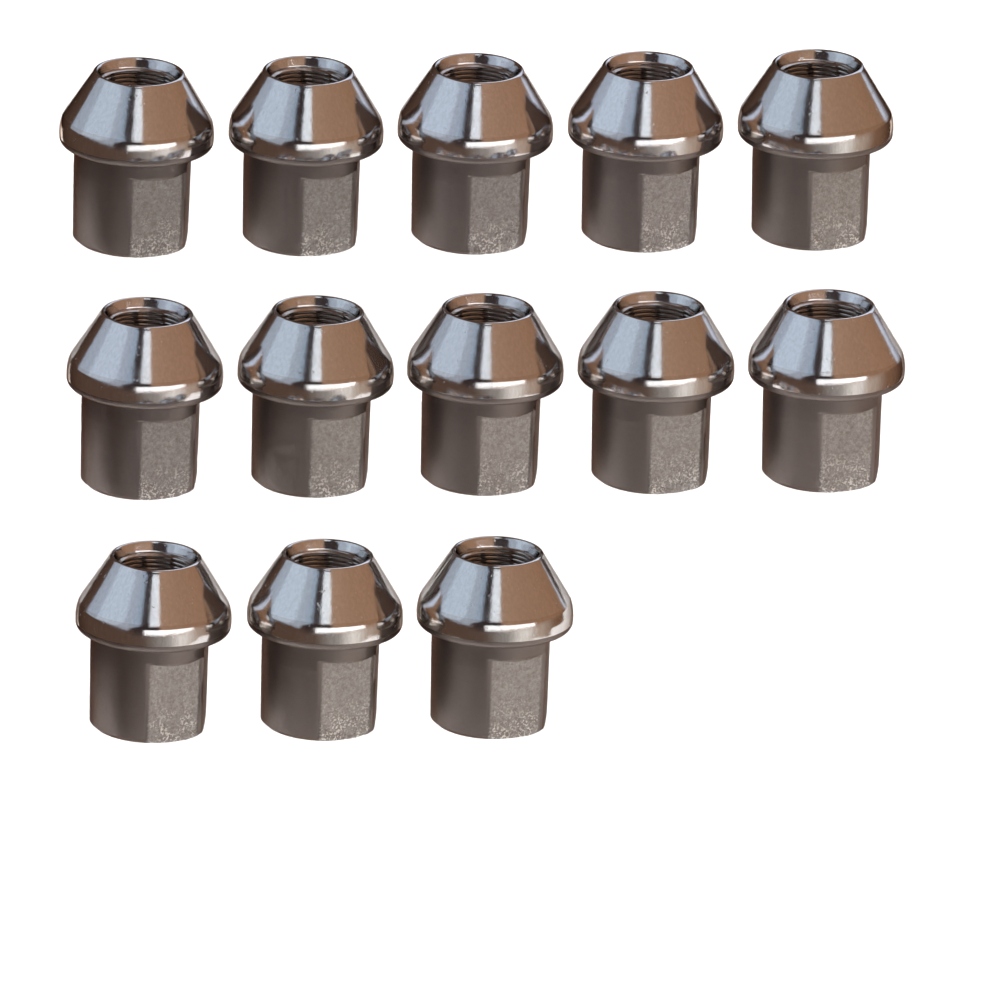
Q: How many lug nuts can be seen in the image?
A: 13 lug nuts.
